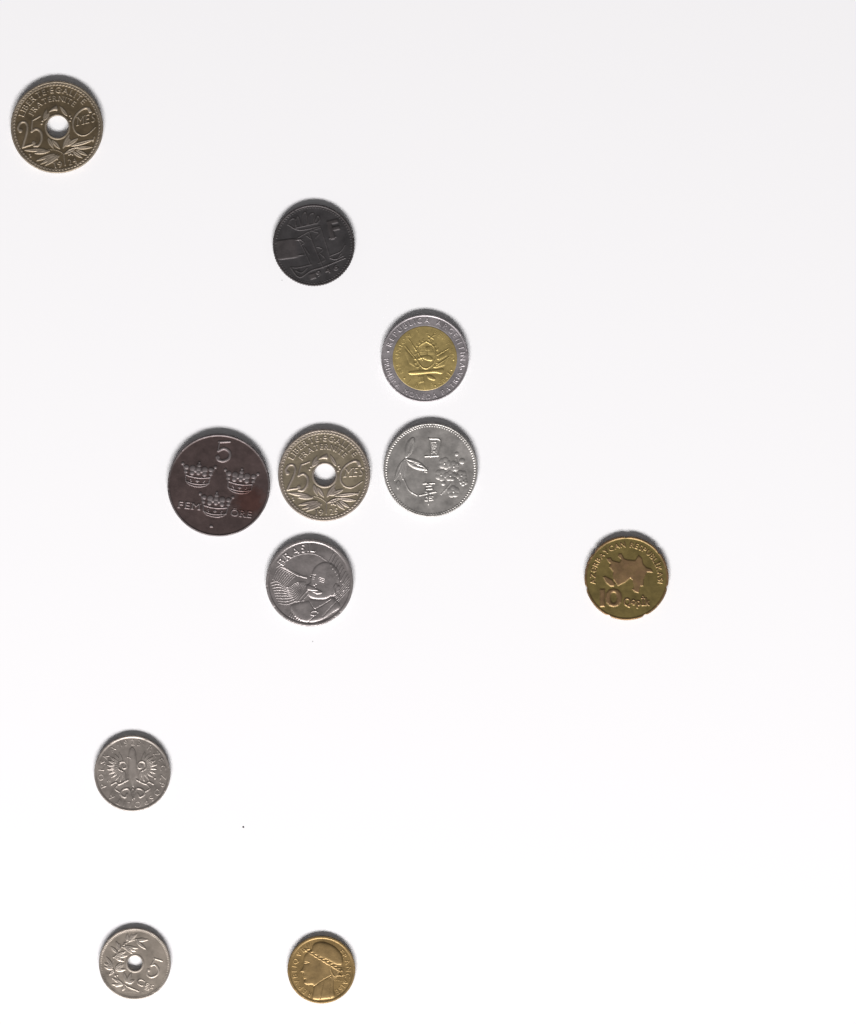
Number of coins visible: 11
